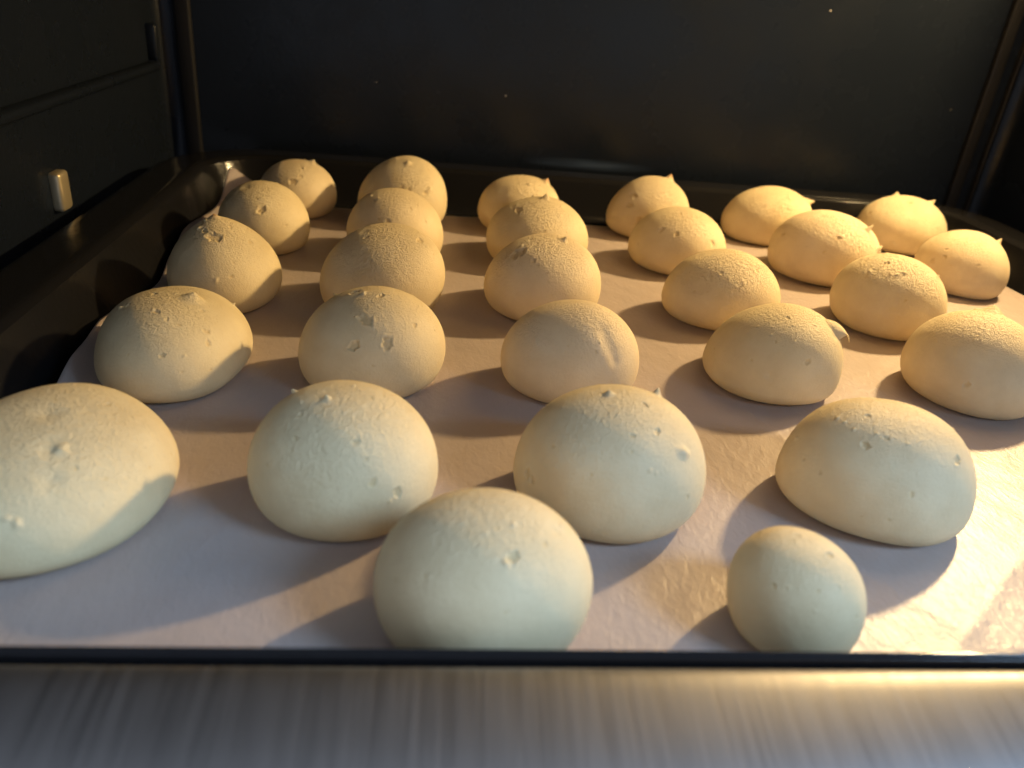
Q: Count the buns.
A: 28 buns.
